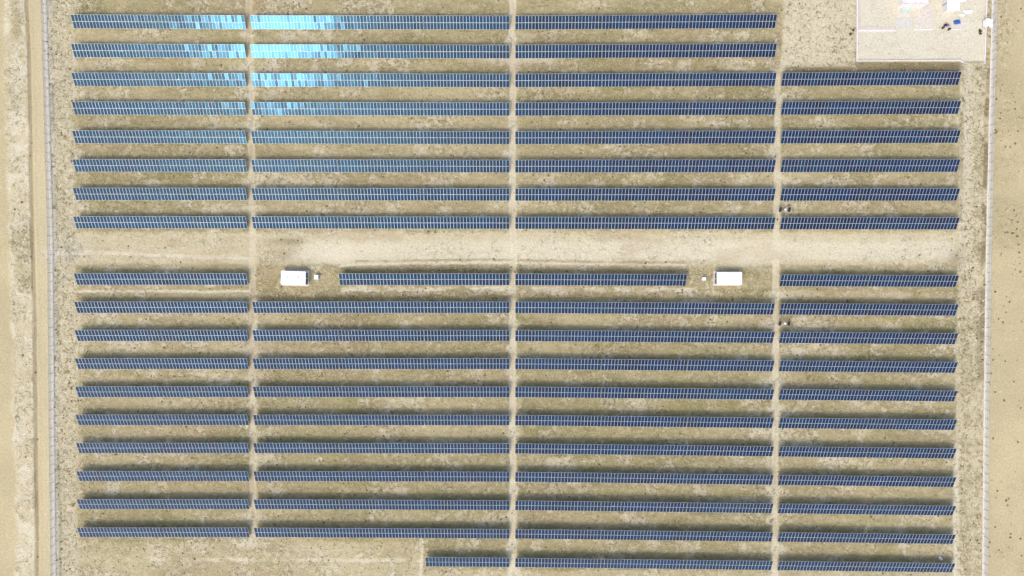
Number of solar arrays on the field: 73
